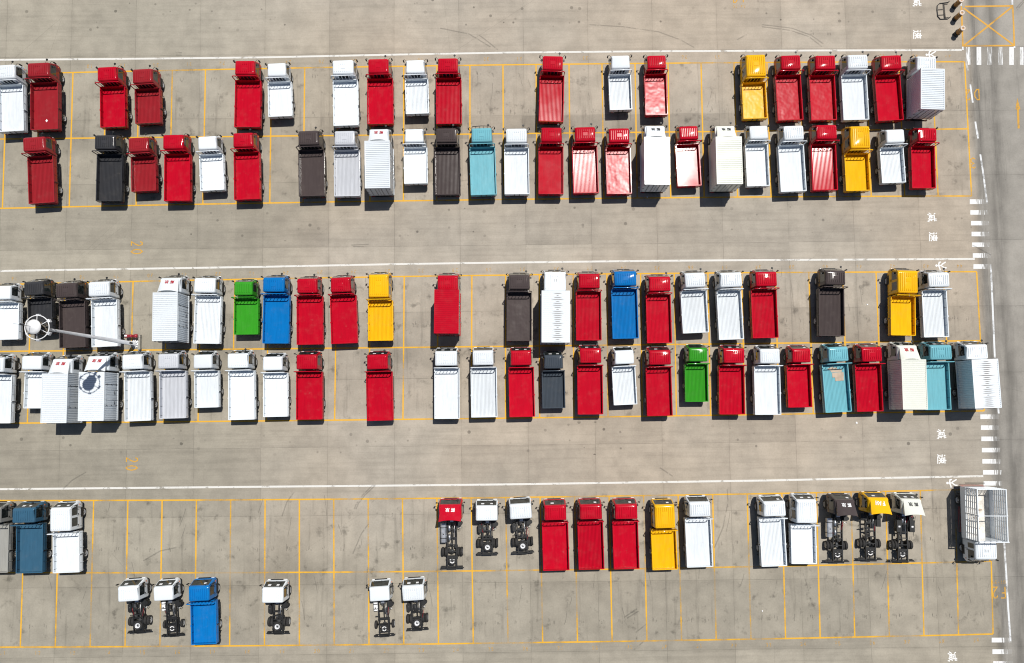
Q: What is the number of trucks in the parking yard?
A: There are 117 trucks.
